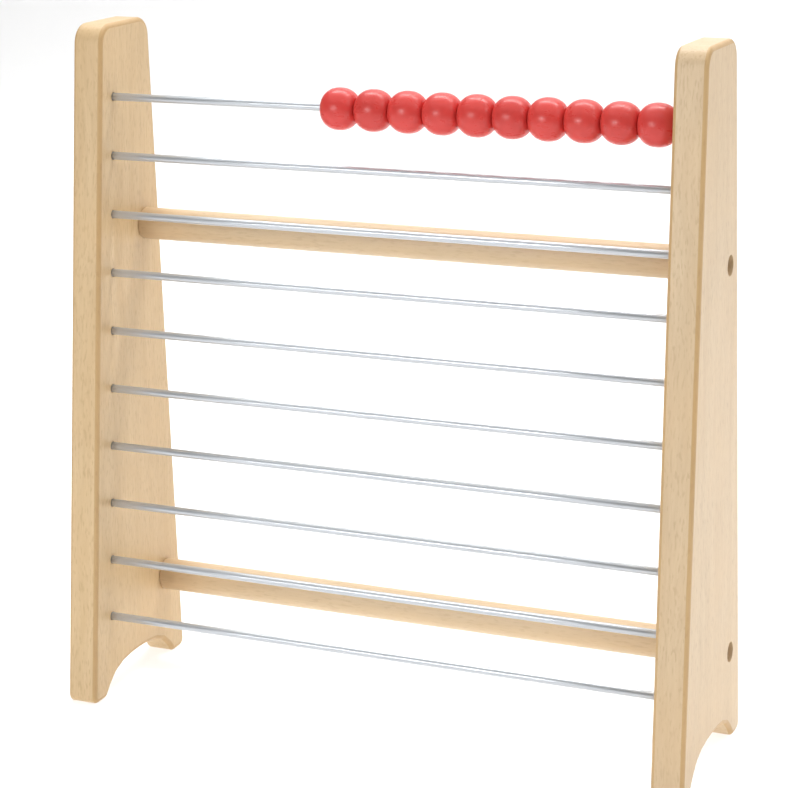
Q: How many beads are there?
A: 10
